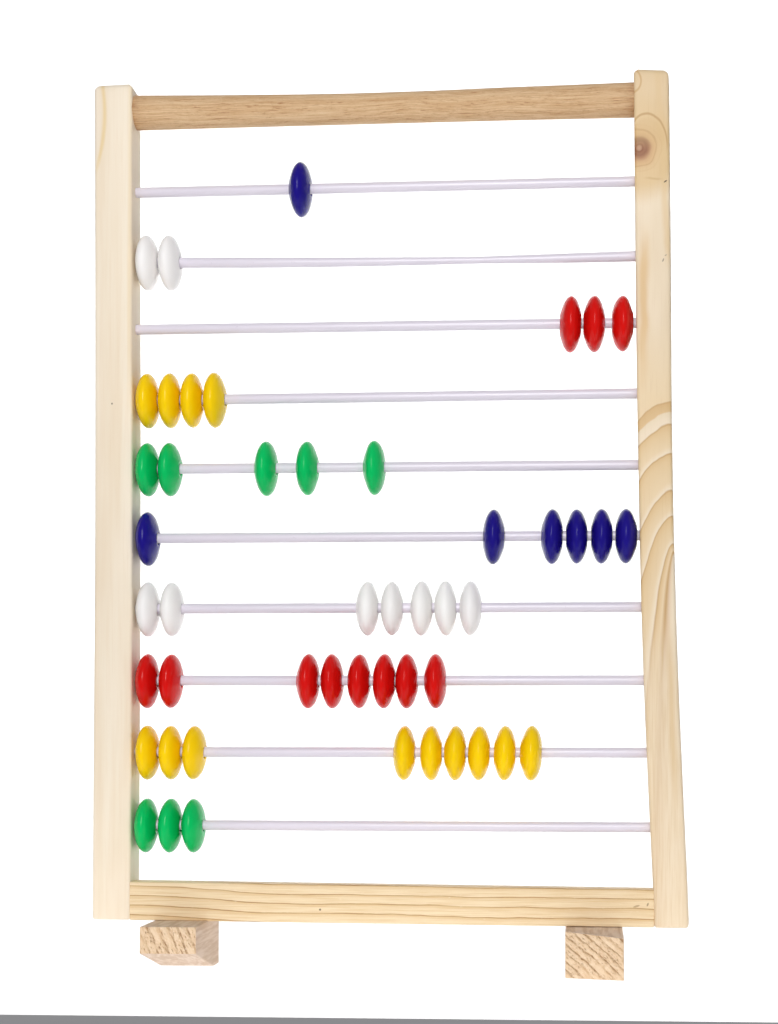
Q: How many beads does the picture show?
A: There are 48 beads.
